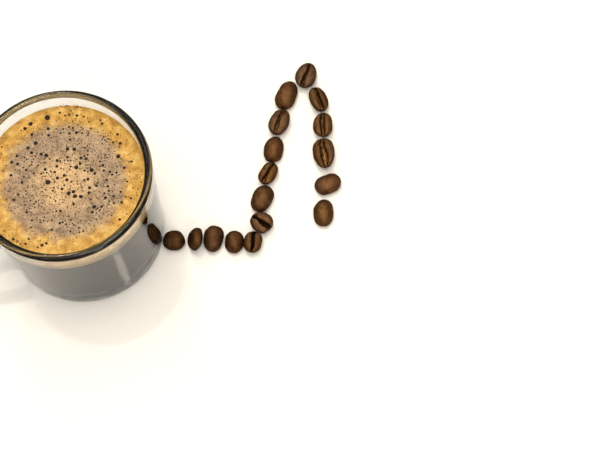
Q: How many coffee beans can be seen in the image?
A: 17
